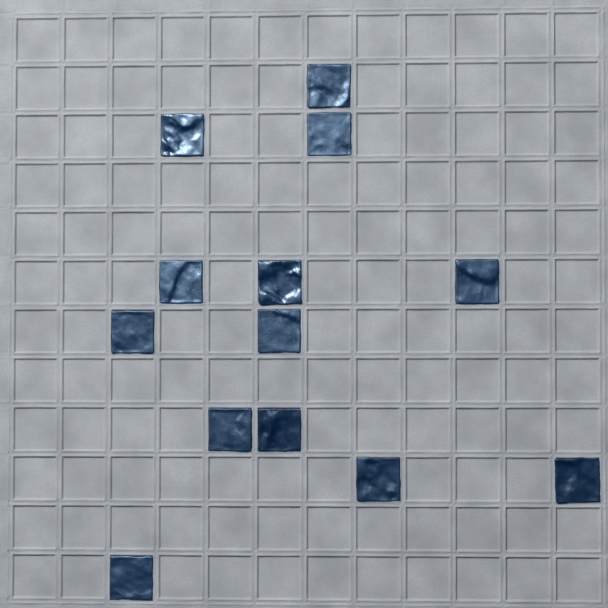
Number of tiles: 13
